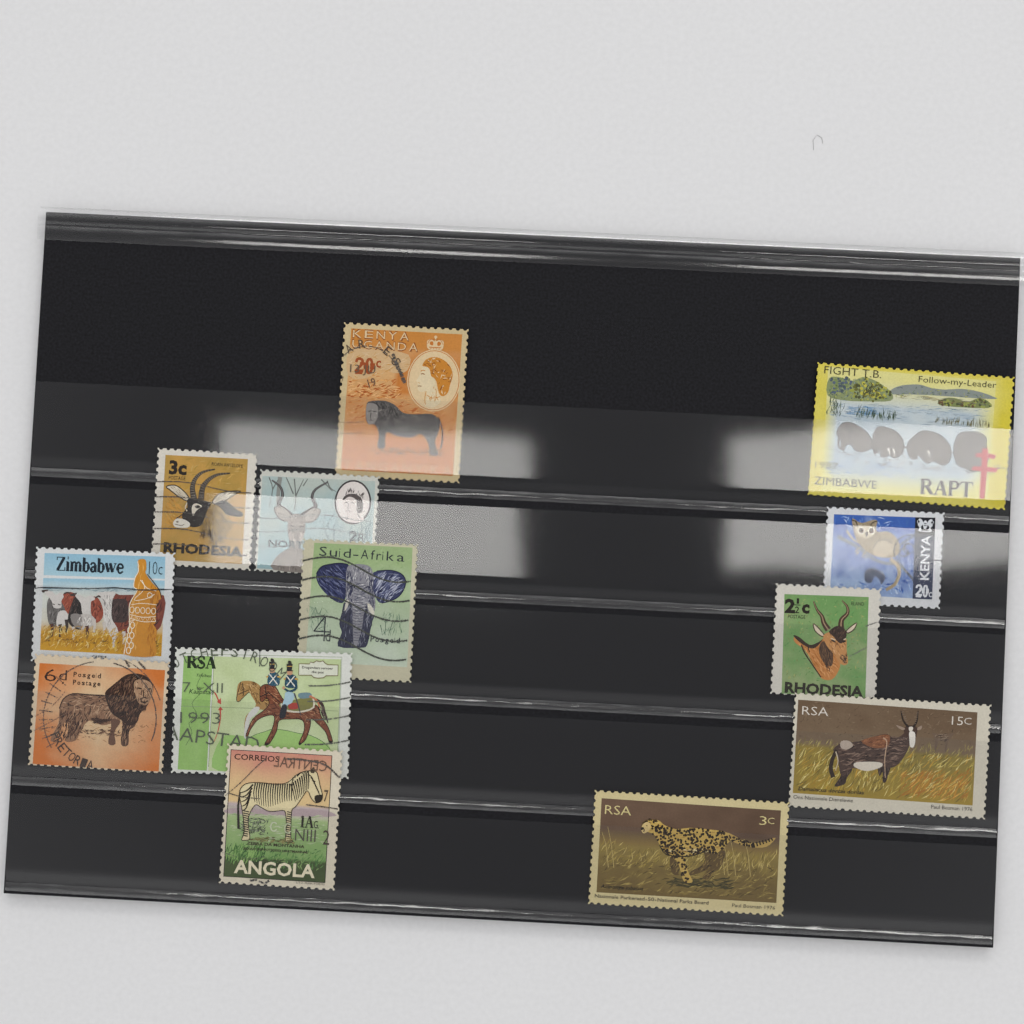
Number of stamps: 13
